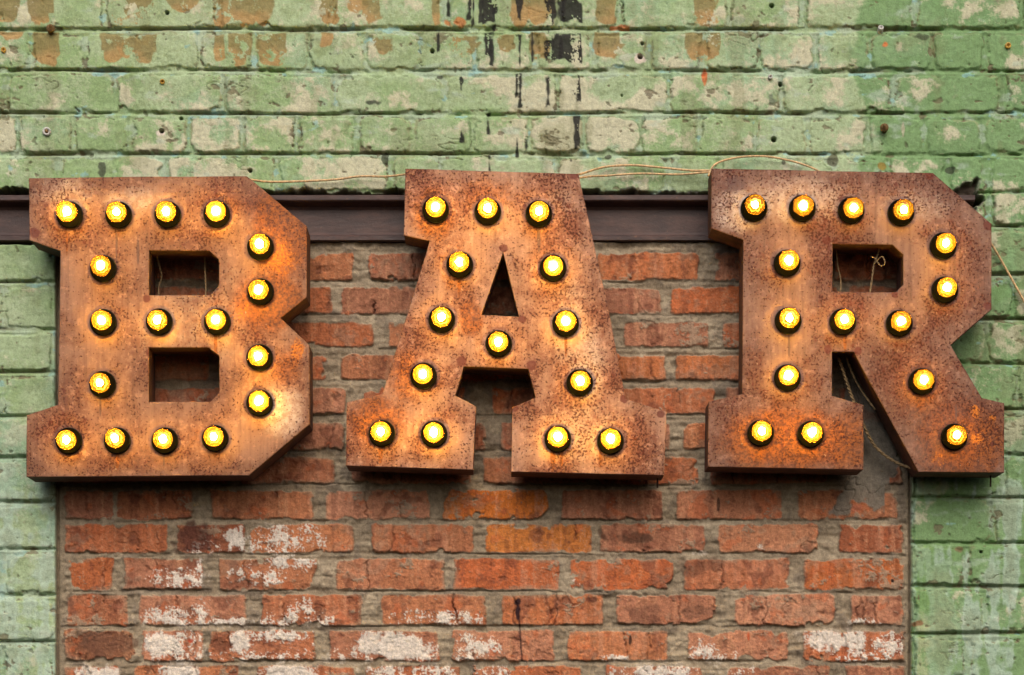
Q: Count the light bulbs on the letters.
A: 46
